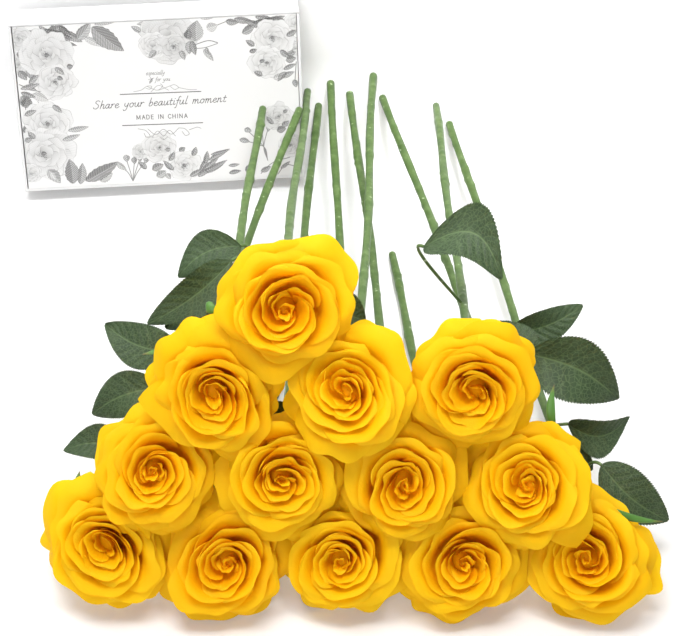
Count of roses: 13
